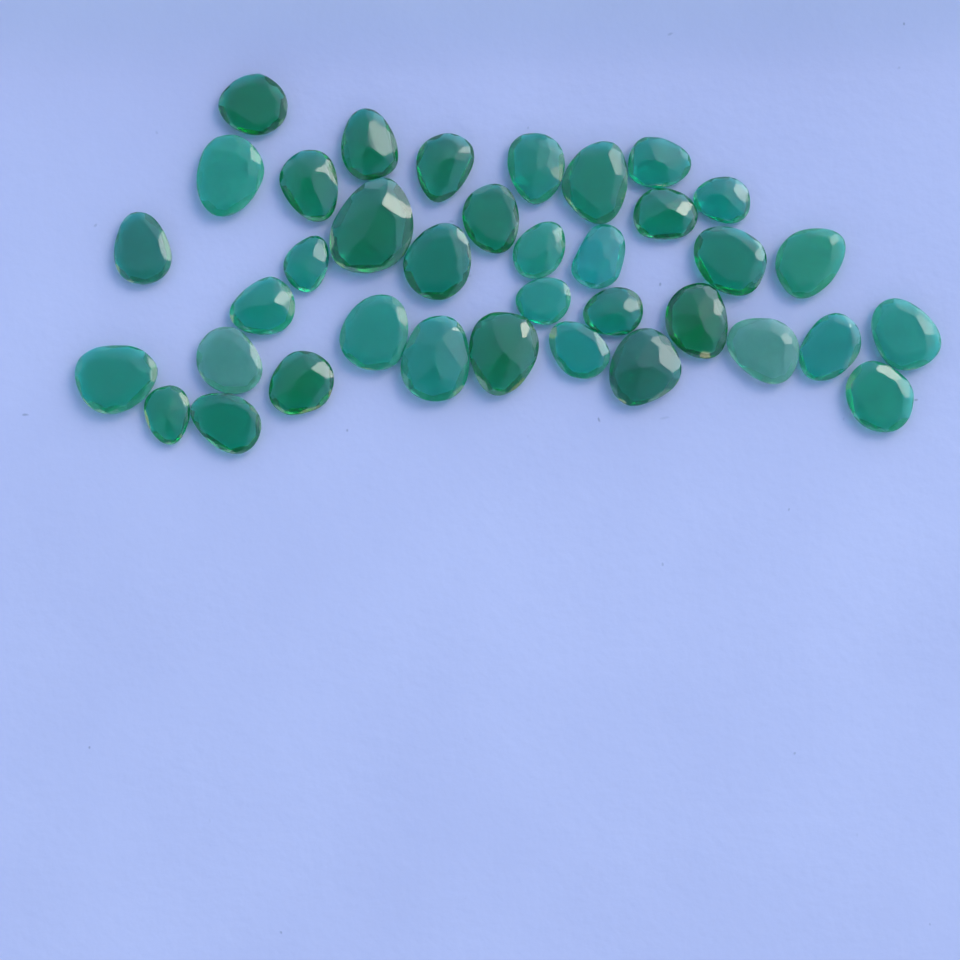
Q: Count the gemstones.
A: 37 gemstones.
